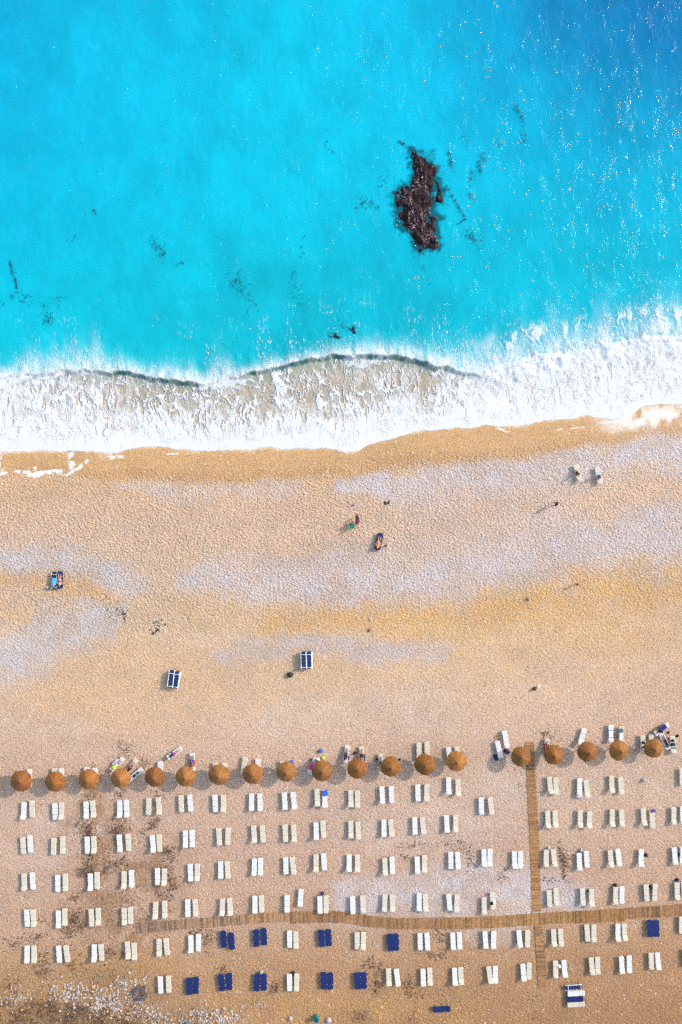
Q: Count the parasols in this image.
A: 19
